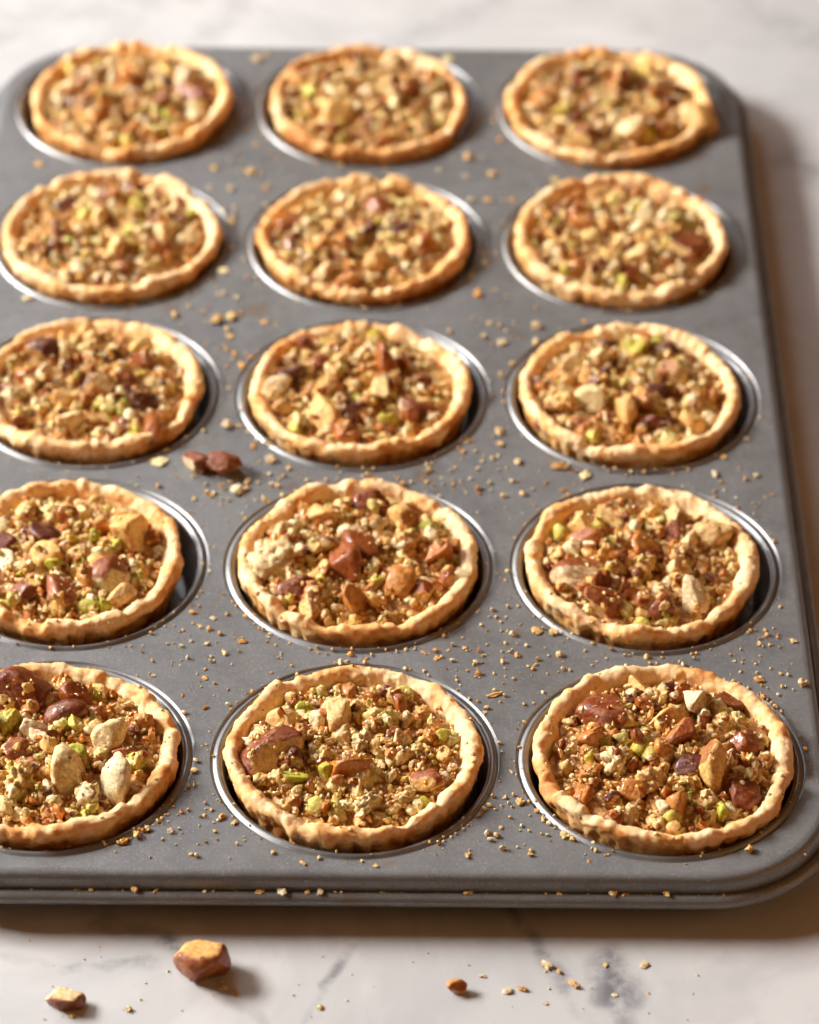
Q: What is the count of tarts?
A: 15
